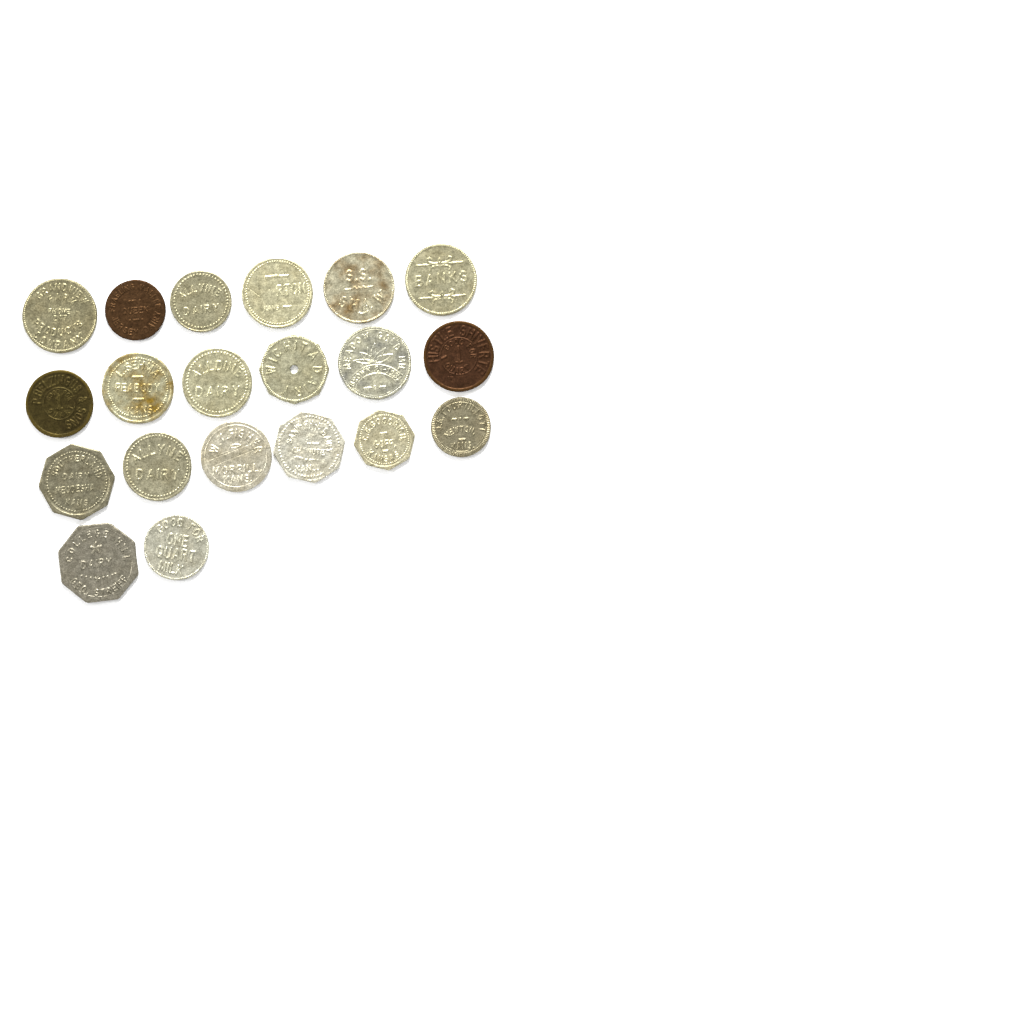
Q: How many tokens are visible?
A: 20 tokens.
